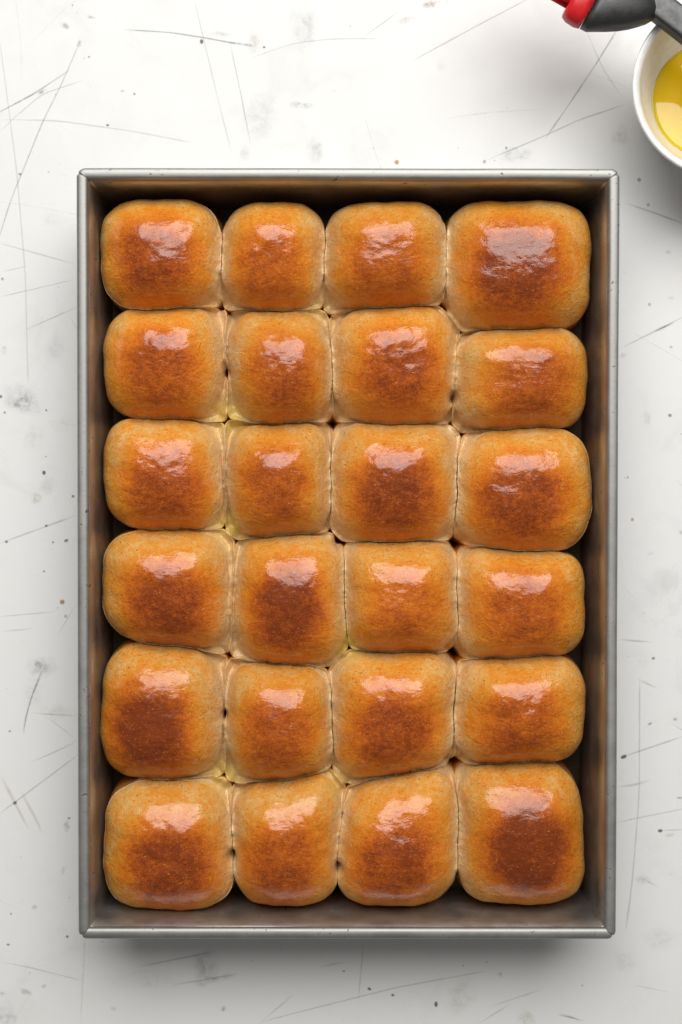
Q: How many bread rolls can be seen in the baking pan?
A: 24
